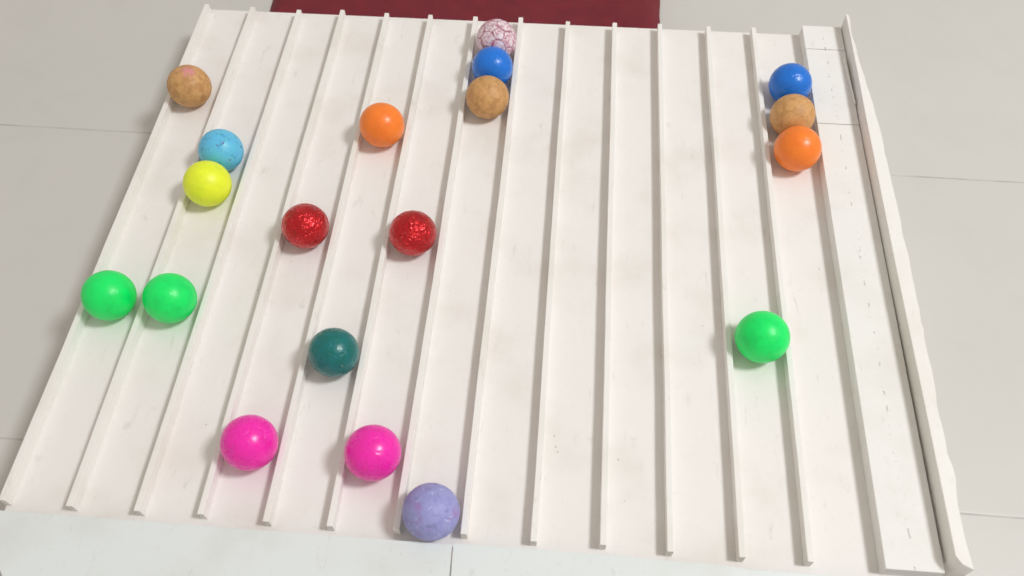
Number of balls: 19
